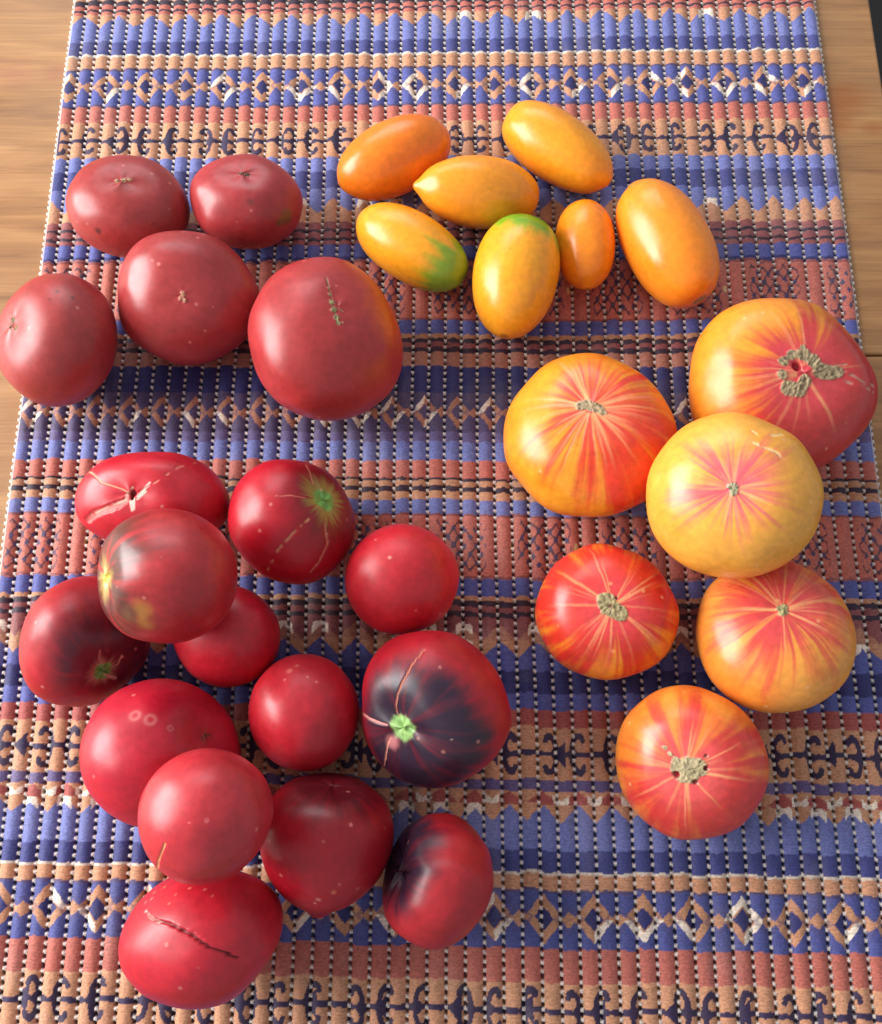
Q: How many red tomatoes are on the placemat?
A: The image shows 18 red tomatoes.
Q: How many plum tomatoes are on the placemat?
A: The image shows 7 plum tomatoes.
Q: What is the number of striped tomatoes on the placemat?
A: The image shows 6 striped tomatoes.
